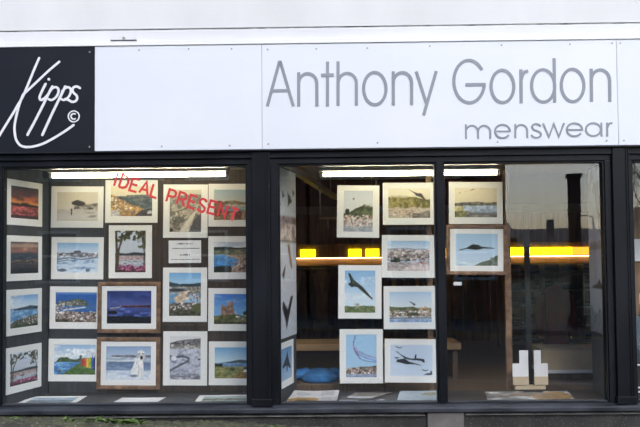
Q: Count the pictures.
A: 31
